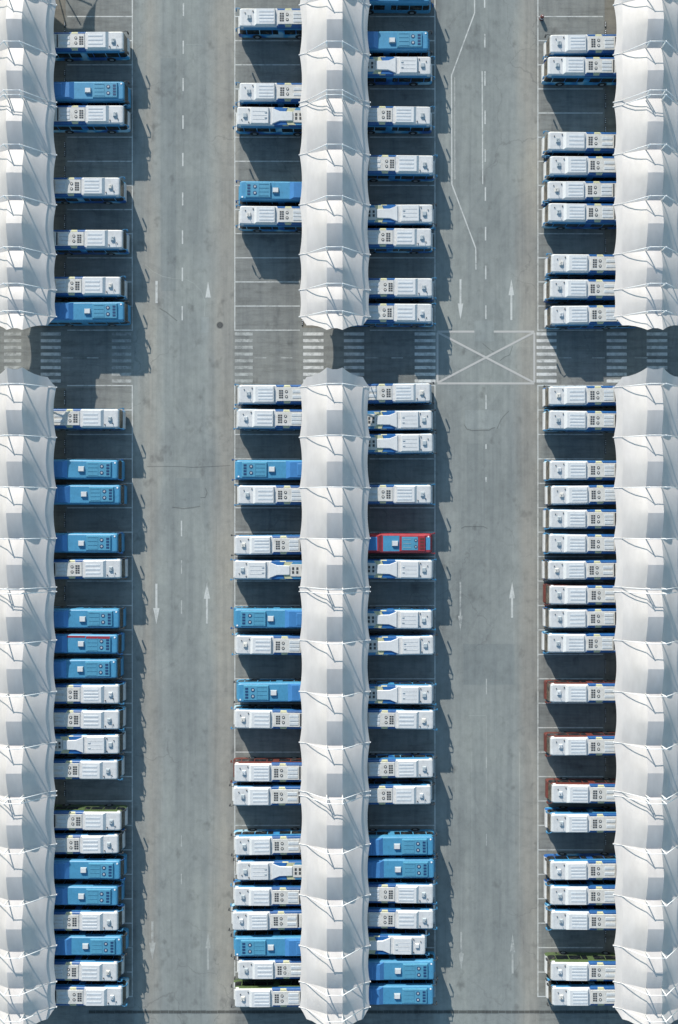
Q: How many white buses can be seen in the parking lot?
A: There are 84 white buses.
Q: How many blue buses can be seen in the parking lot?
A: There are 22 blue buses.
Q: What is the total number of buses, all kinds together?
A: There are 106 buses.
